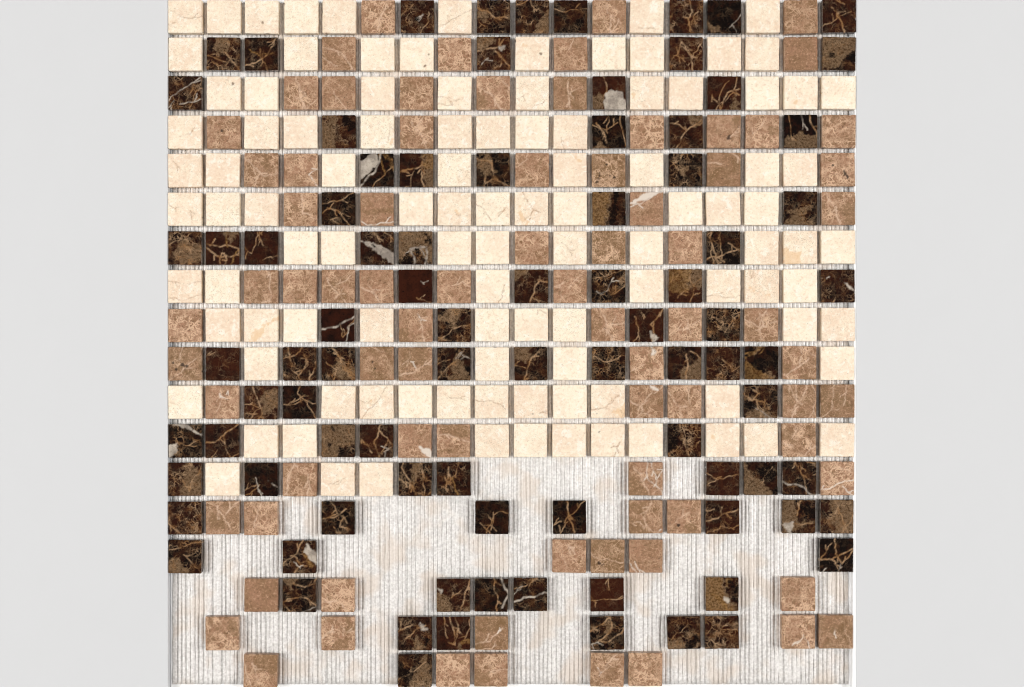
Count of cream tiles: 106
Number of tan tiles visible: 78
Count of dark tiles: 87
